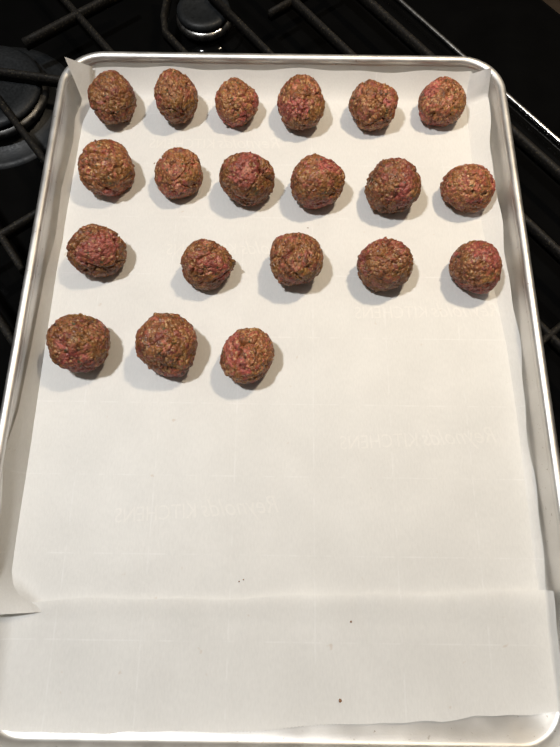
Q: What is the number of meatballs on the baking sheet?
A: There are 20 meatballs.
